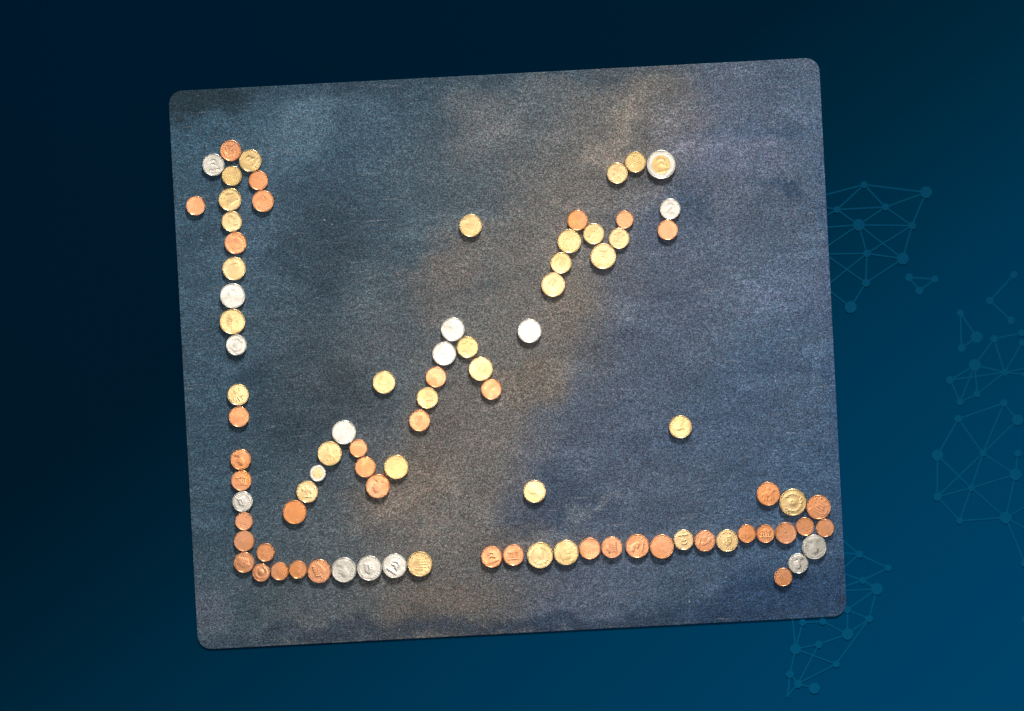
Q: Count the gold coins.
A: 31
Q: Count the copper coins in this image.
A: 41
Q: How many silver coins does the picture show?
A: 14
